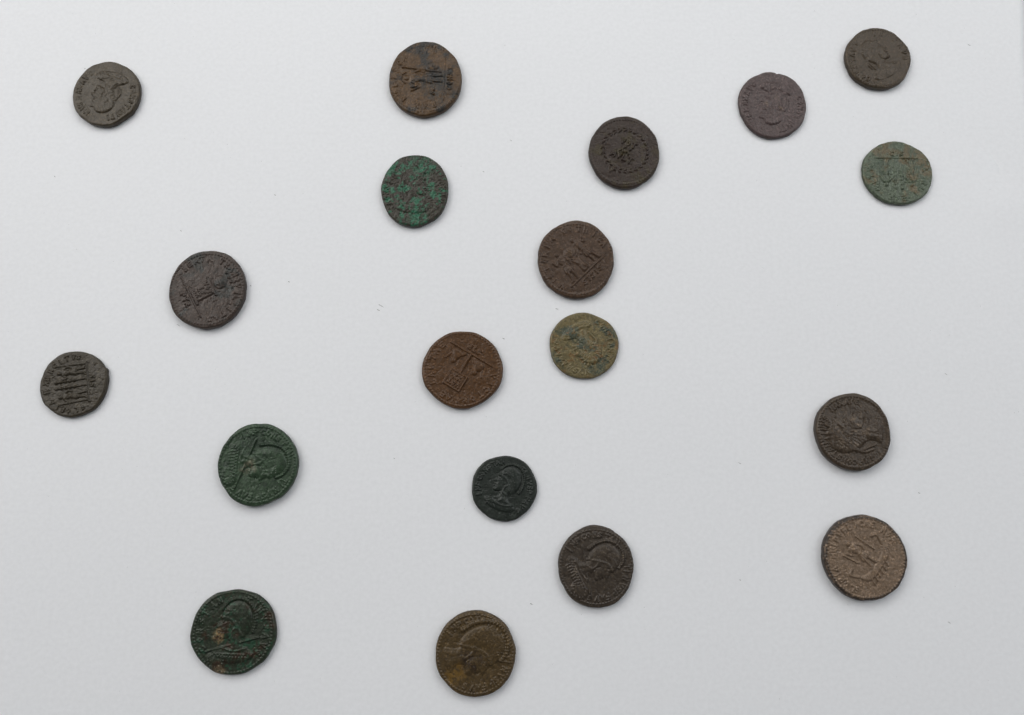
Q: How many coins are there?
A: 19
